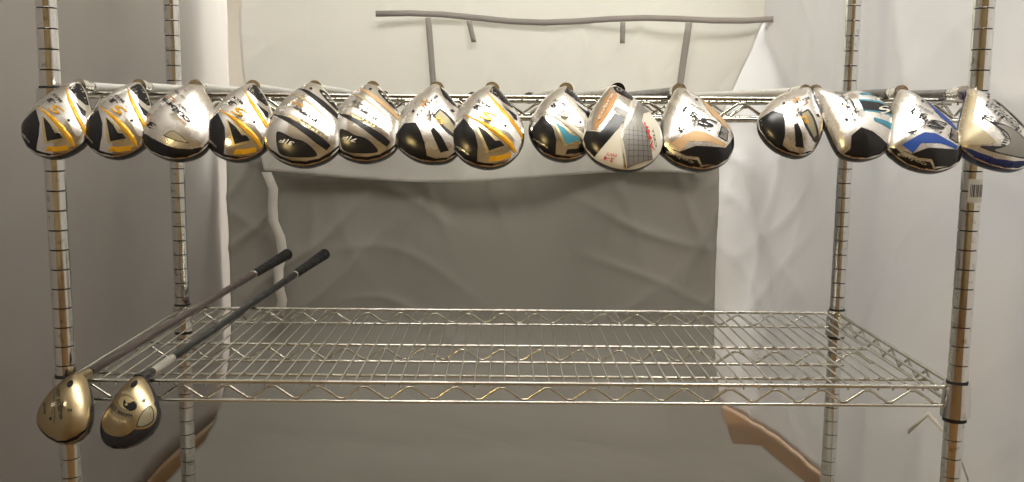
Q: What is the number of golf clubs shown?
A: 17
